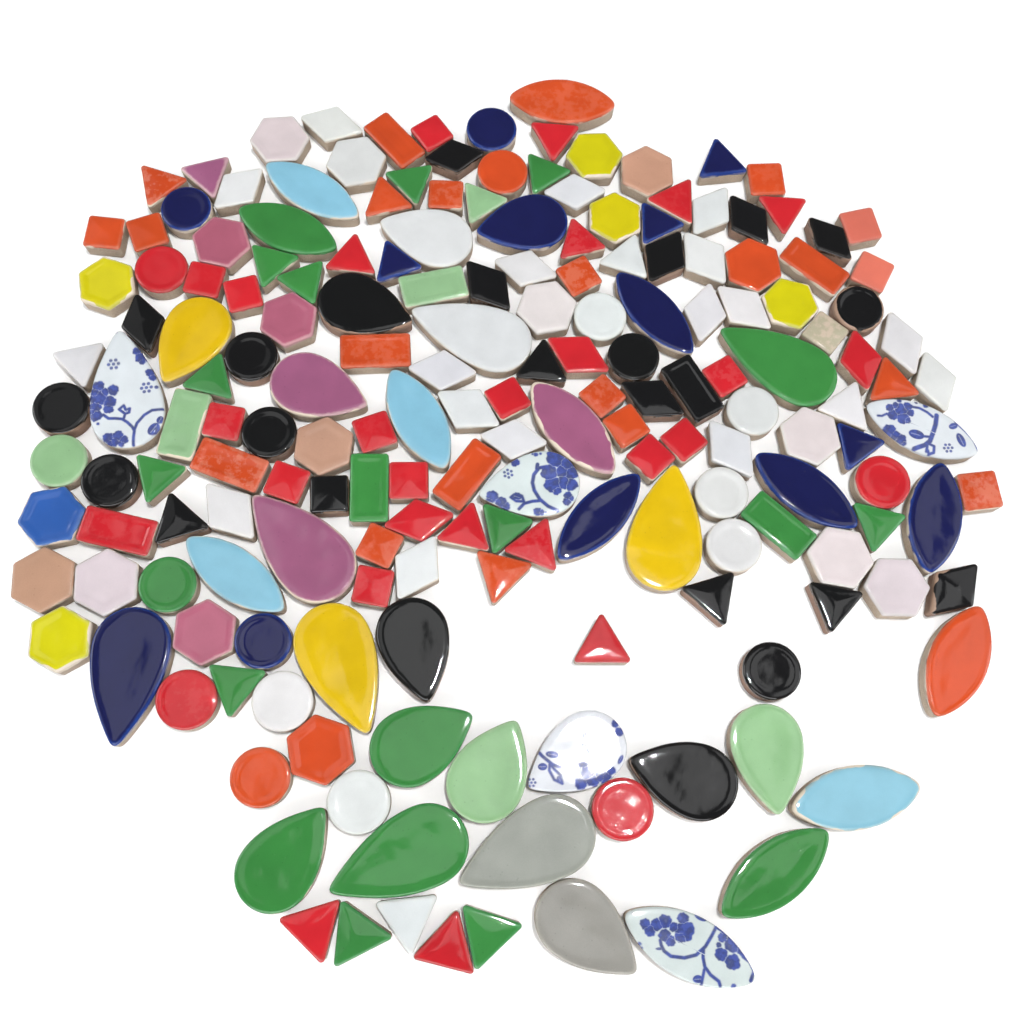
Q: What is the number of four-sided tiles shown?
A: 63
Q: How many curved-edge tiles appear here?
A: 62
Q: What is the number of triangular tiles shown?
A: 39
